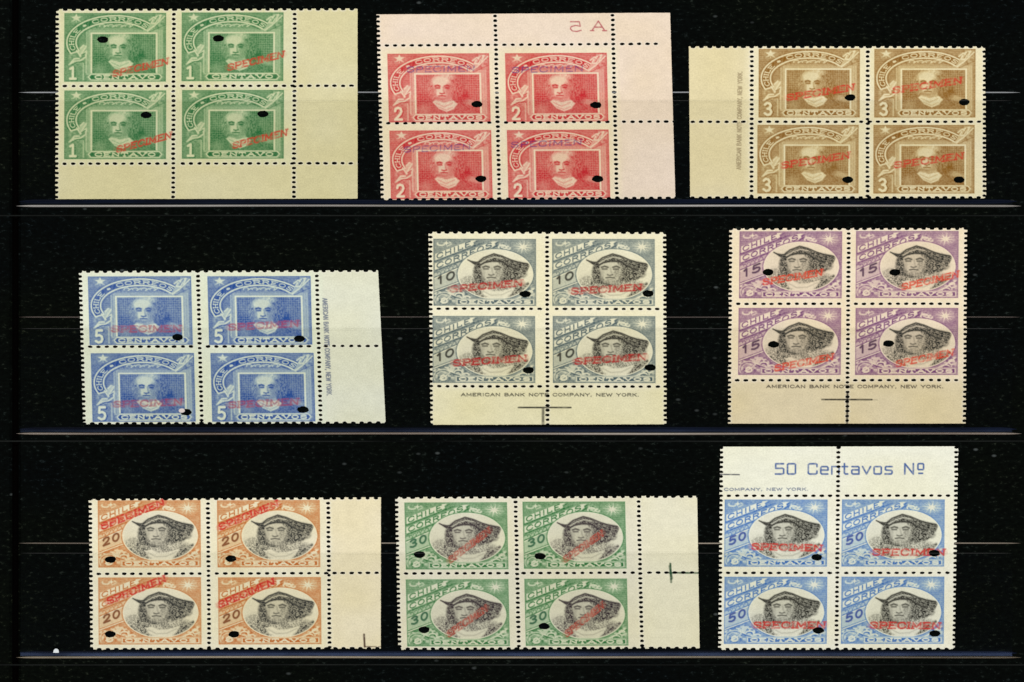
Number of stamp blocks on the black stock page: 9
